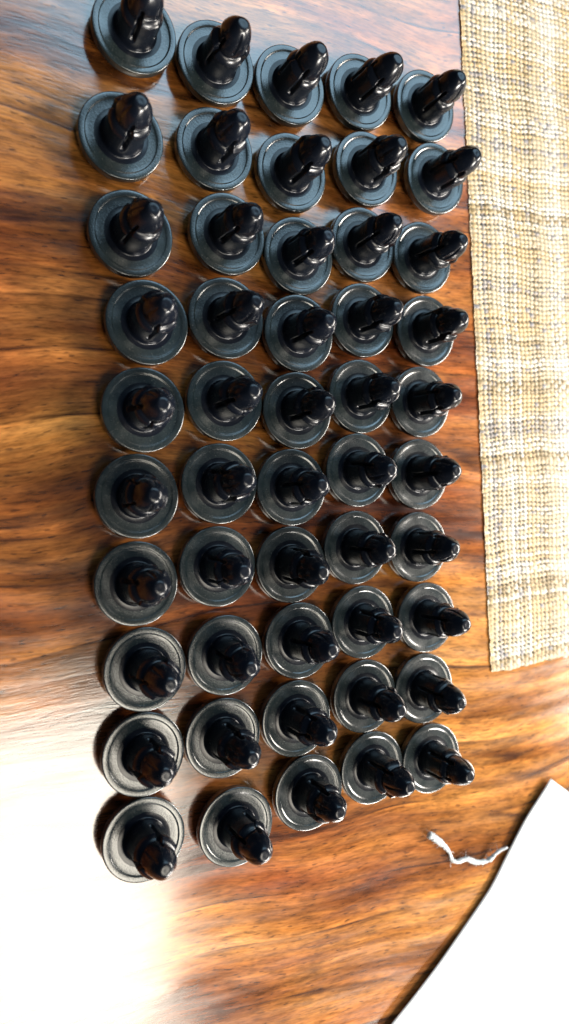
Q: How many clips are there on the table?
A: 50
